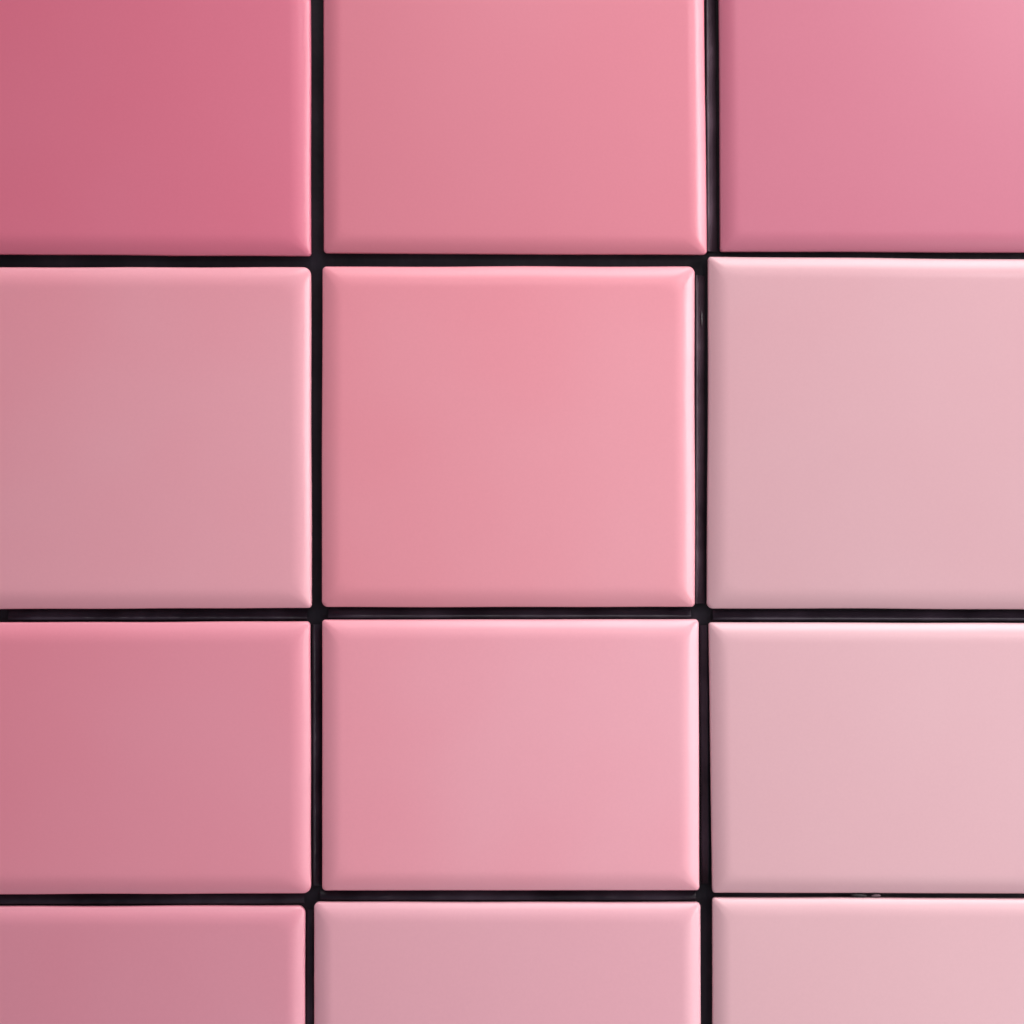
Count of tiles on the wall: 12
